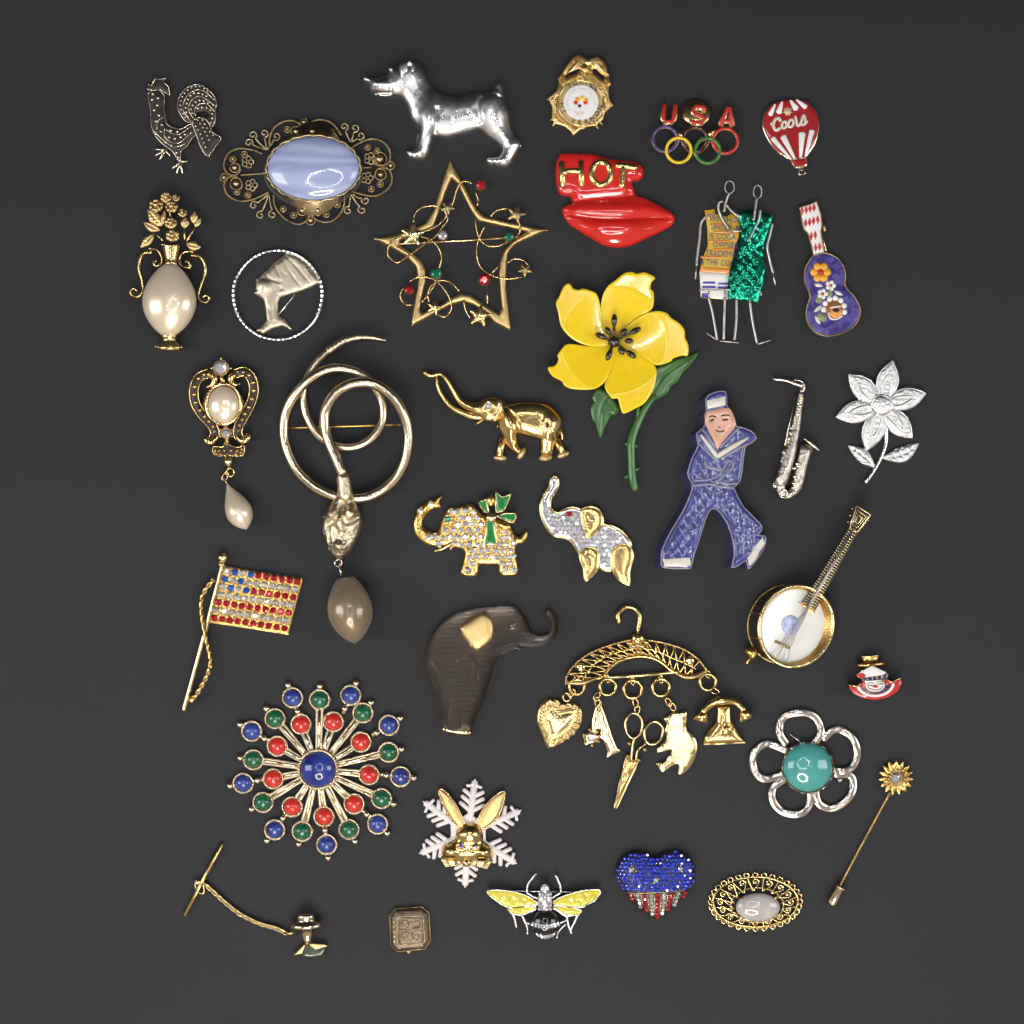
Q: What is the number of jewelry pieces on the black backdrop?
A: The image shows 35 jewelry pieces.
